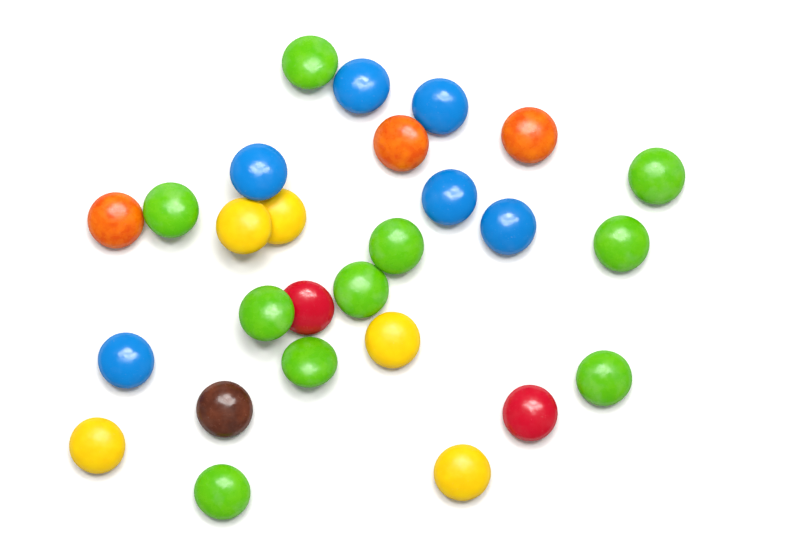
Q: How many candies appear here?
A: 27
